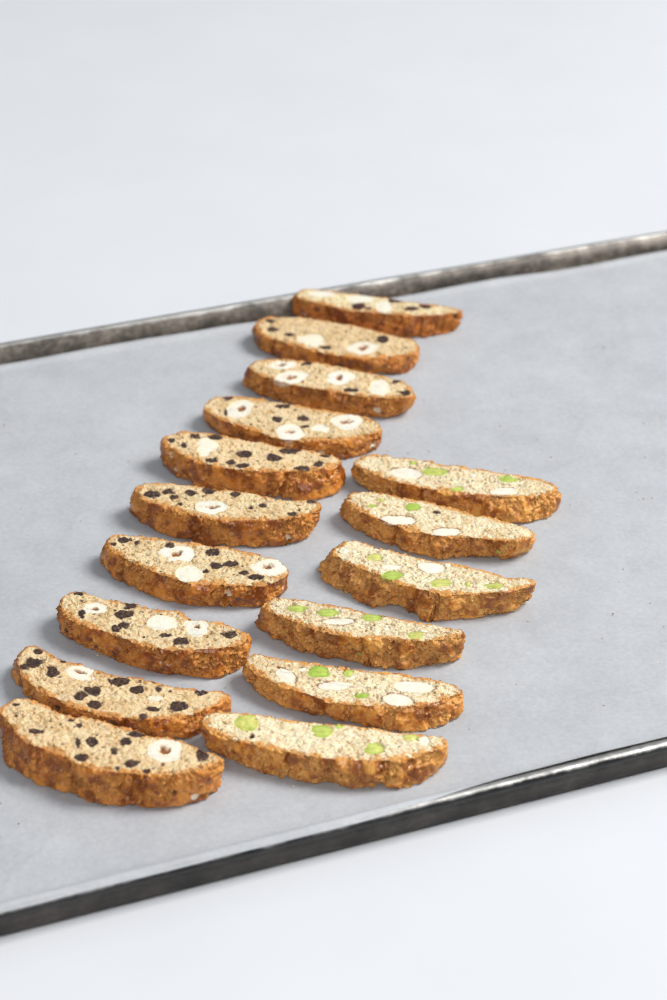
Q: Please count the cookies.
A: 16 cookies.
